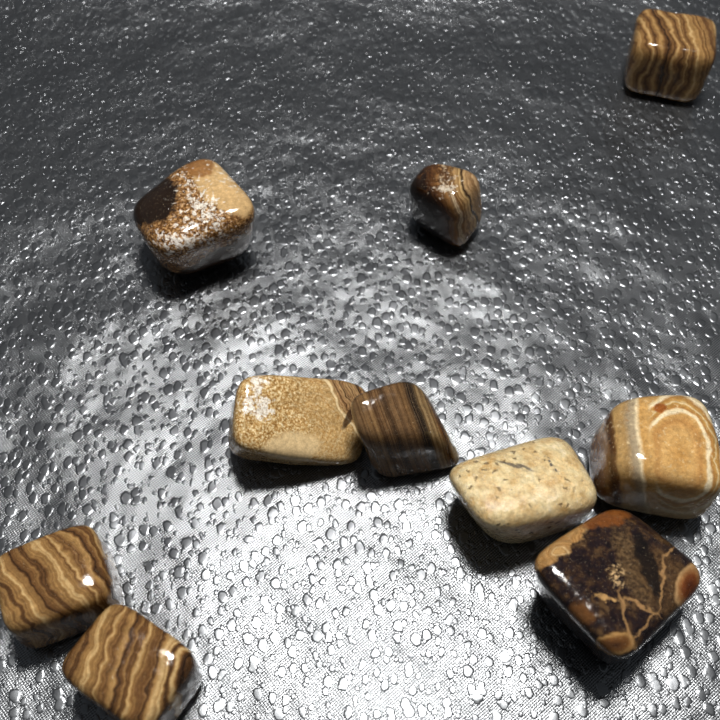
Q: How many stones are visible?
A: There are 10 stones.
